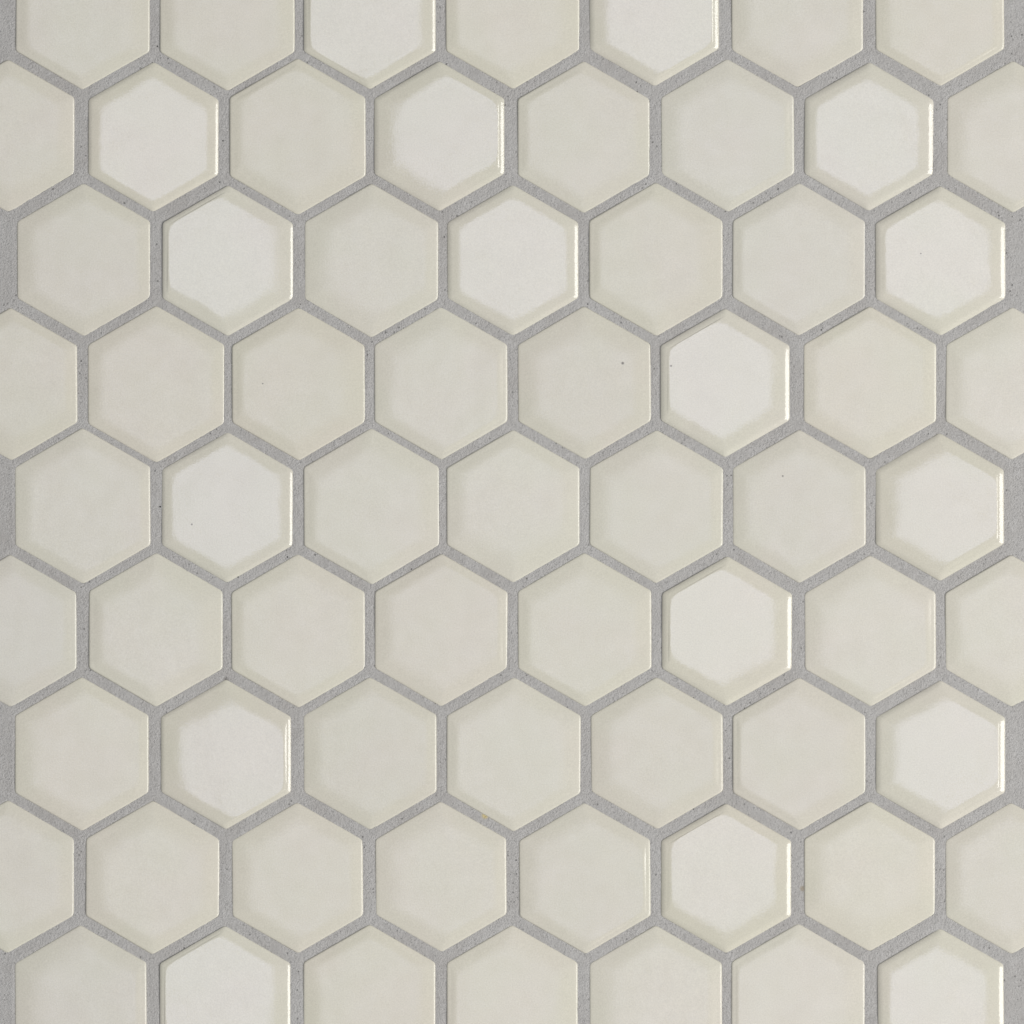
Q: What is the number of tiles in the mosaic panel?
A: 67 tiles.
